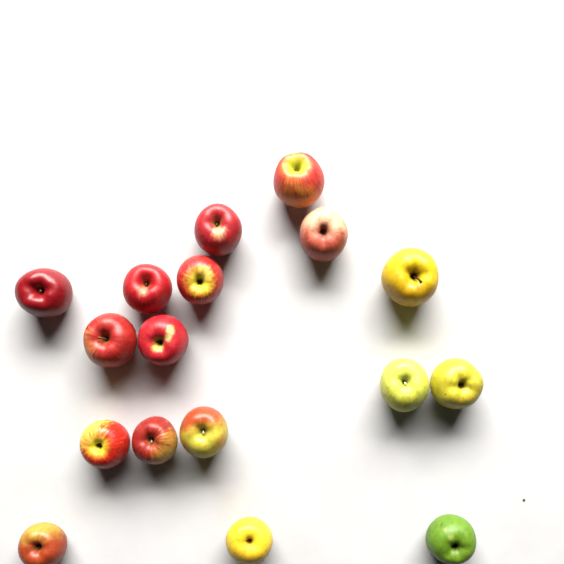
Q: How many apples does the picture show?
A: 17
